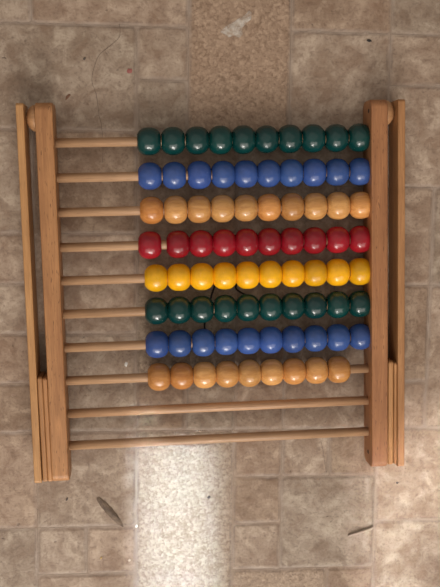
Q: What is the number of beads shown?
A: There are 79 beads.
